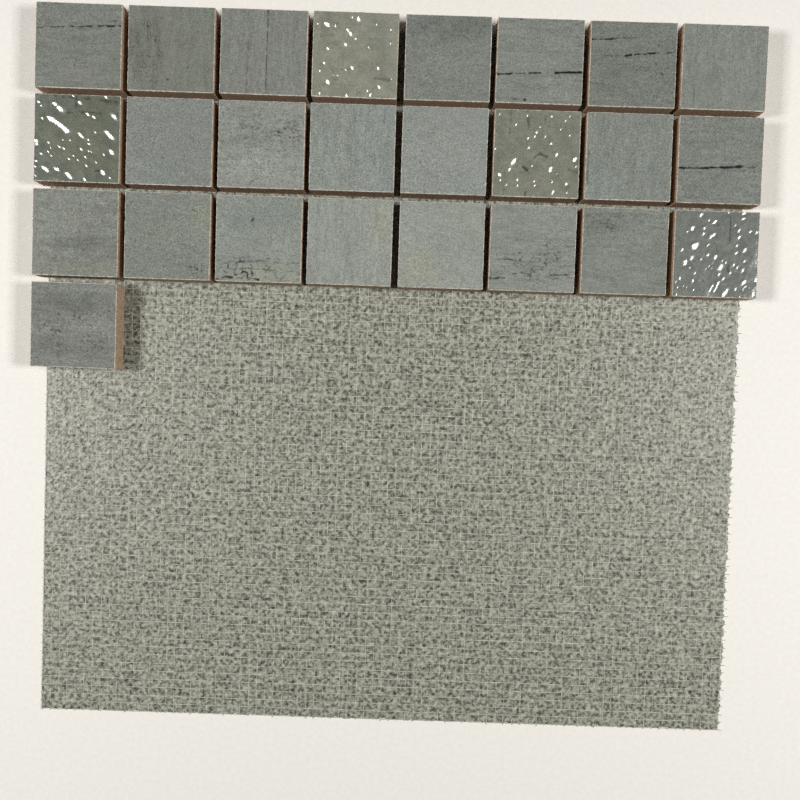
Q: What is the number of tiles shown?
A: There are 25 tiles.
